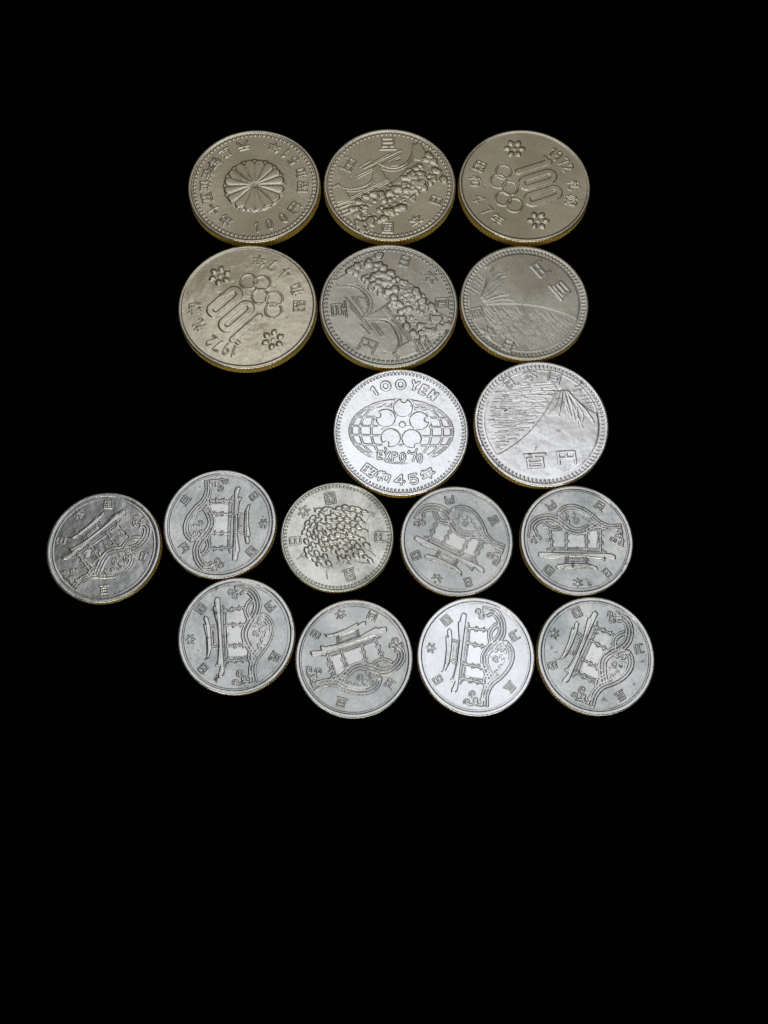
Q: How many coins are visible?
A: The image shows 17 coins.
